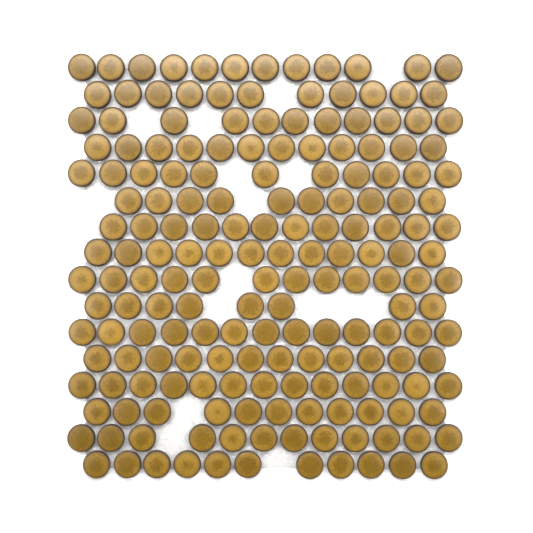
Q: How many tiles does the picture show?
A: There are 183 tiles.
